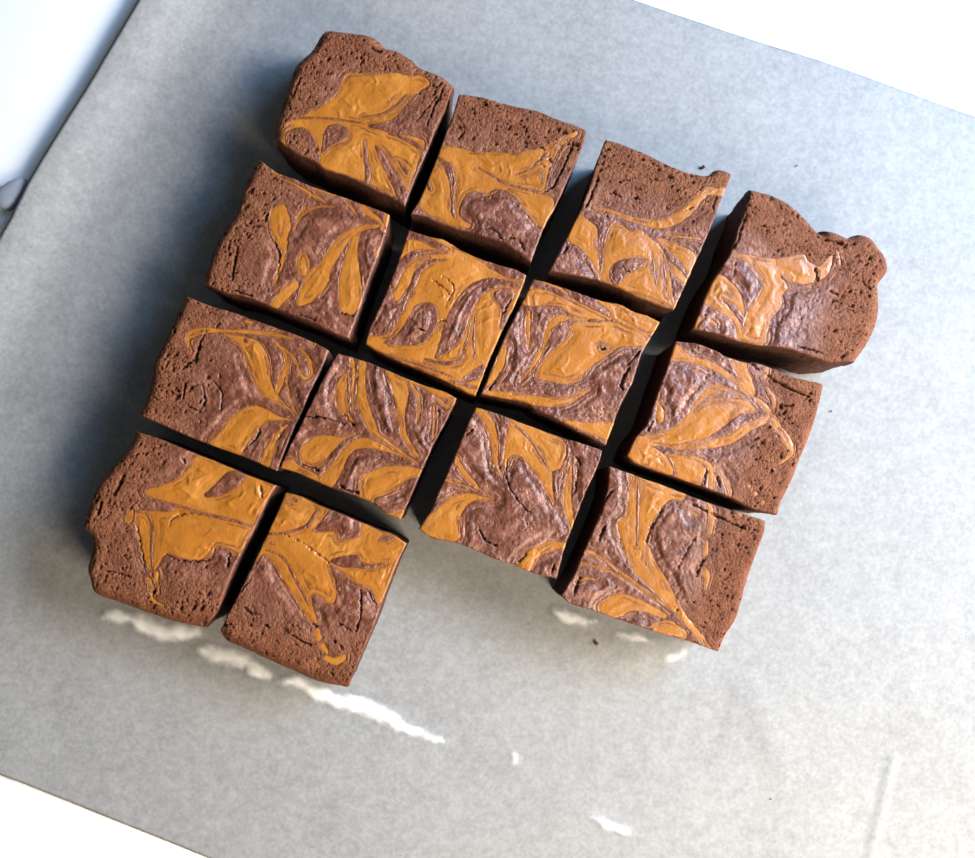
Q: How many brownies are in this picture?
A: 14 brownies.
